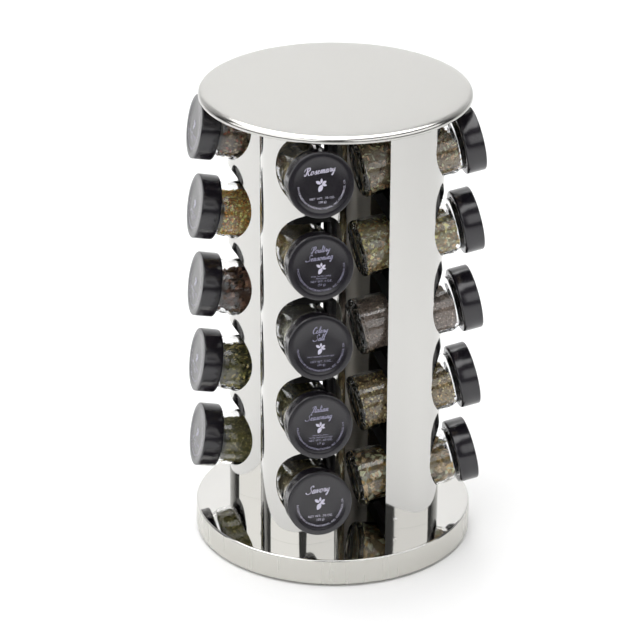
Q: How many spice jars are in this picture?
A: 15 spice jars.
